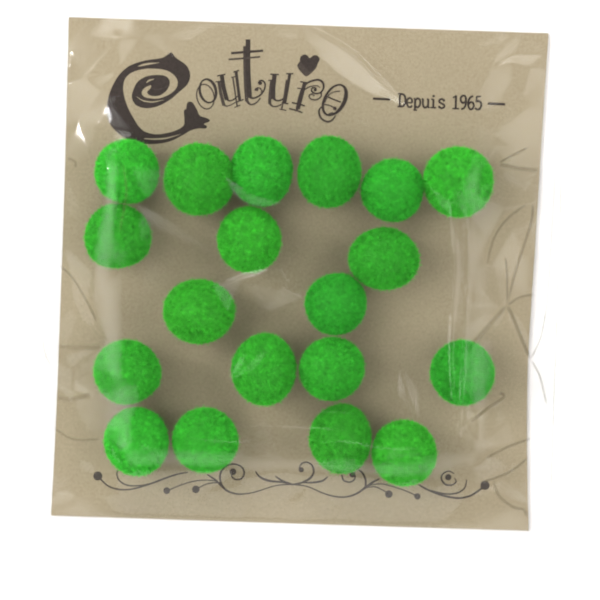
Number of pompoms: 19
